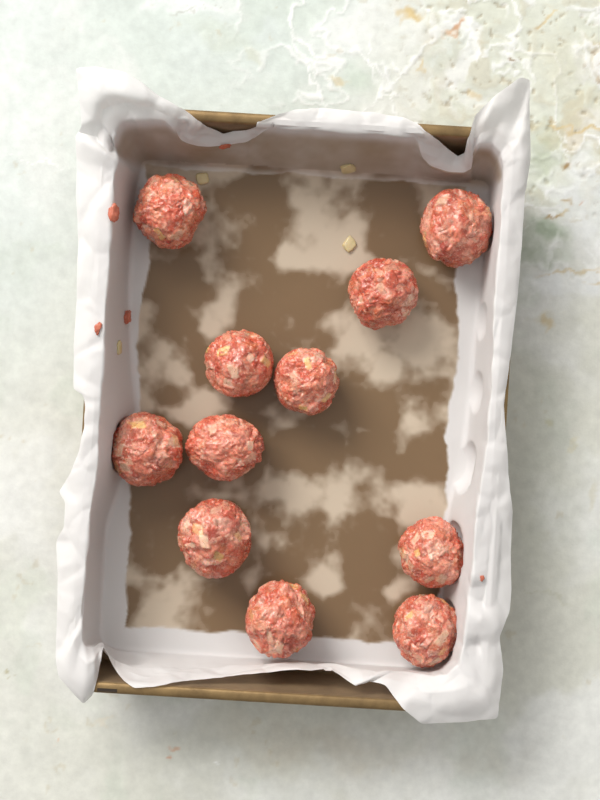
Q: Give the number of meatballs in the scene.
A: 11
